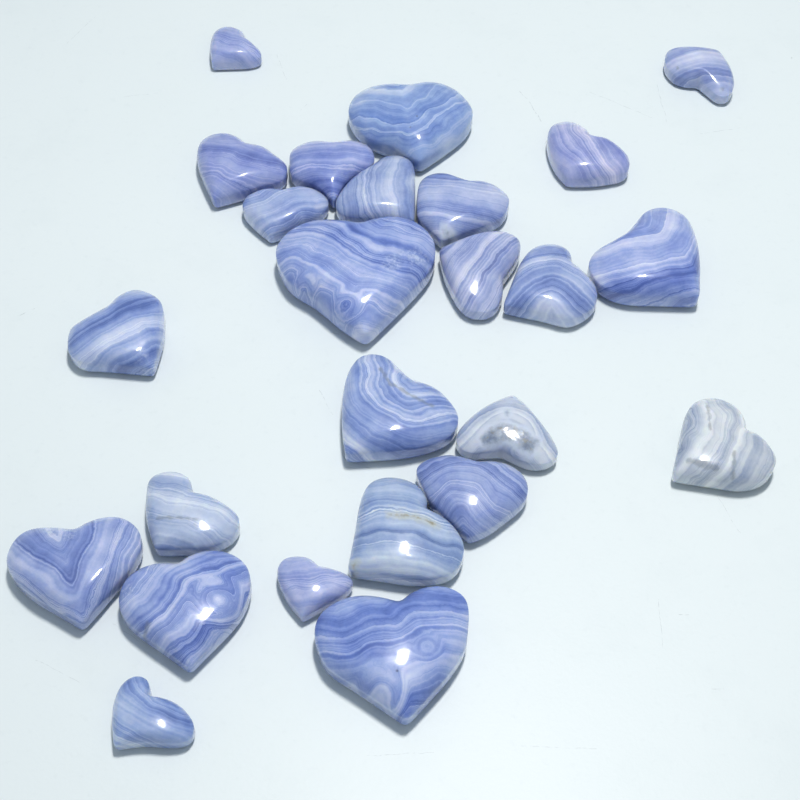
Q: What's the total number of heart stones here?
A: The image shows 25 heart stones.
